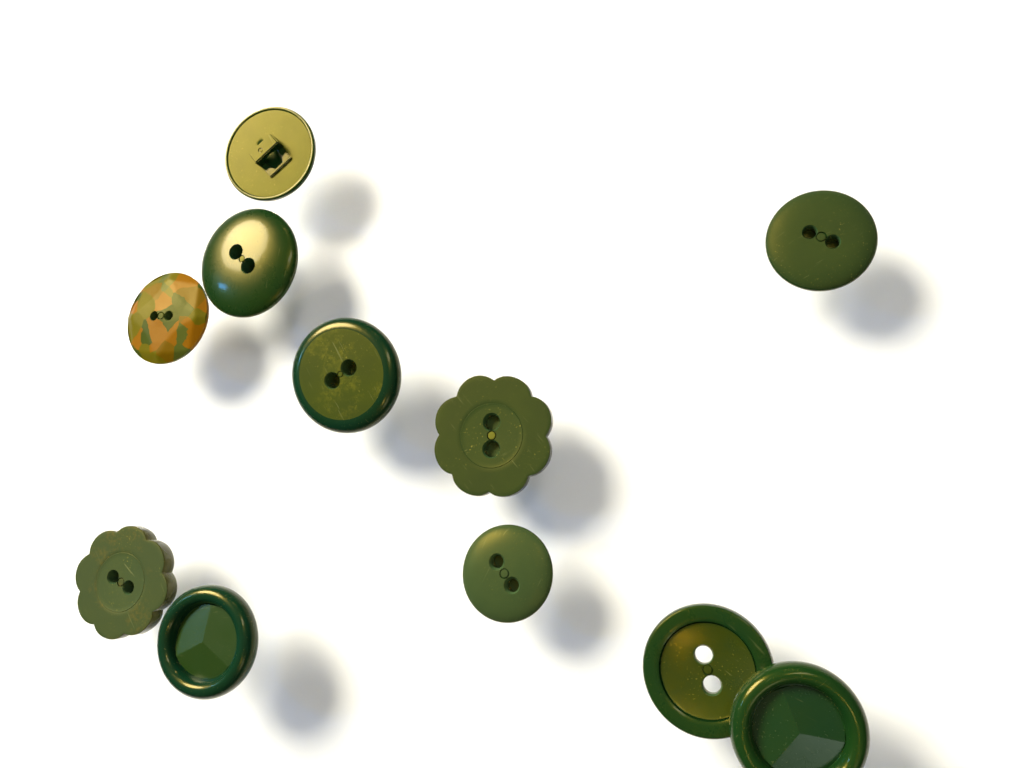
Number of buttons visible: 11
